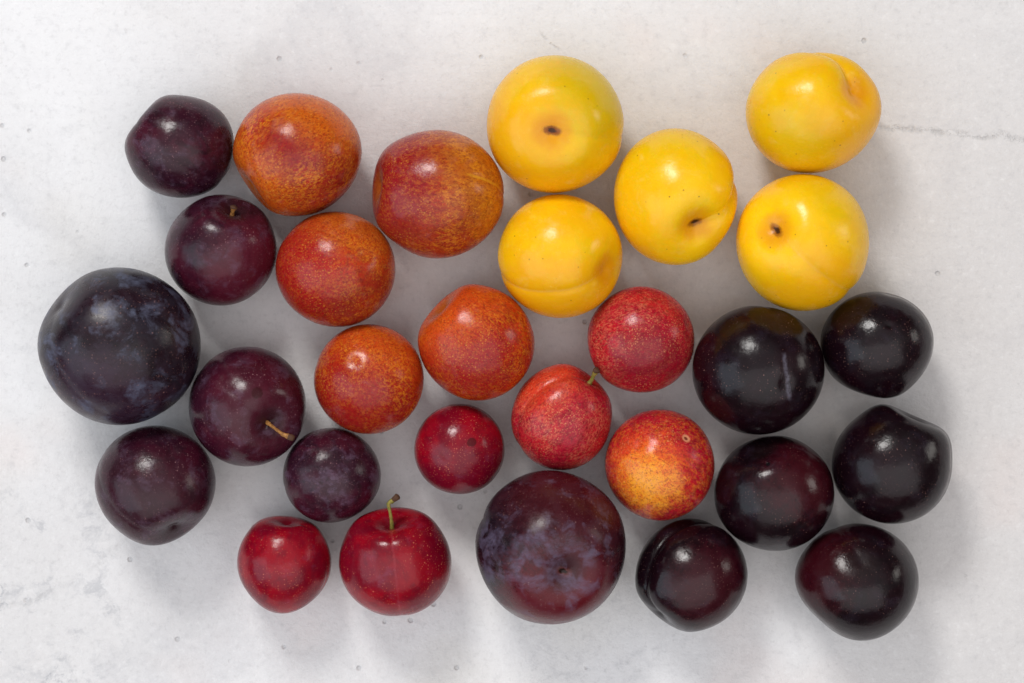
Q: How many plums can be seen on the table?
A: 29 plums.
